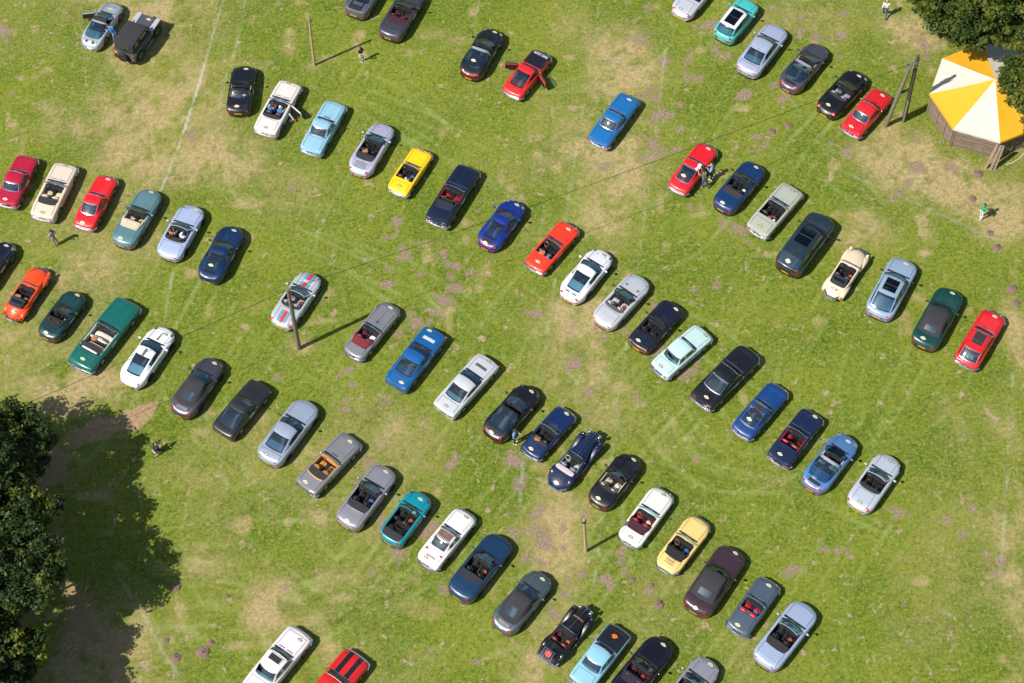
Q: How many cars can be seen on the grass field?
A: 77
